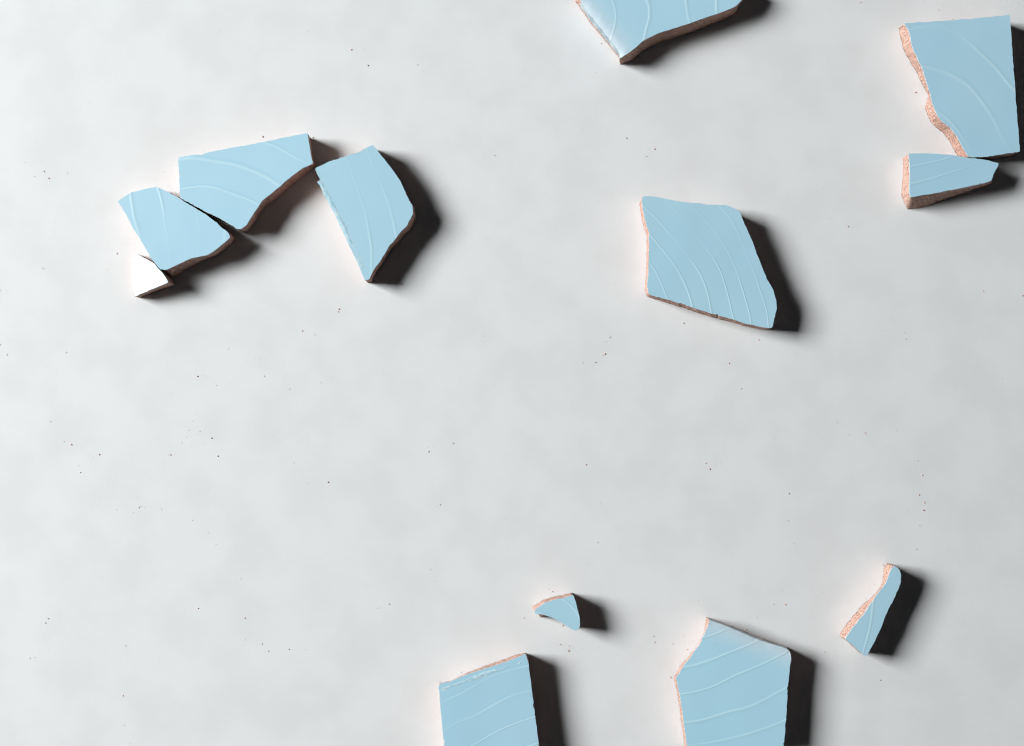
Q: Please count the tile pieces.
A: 12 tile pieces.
